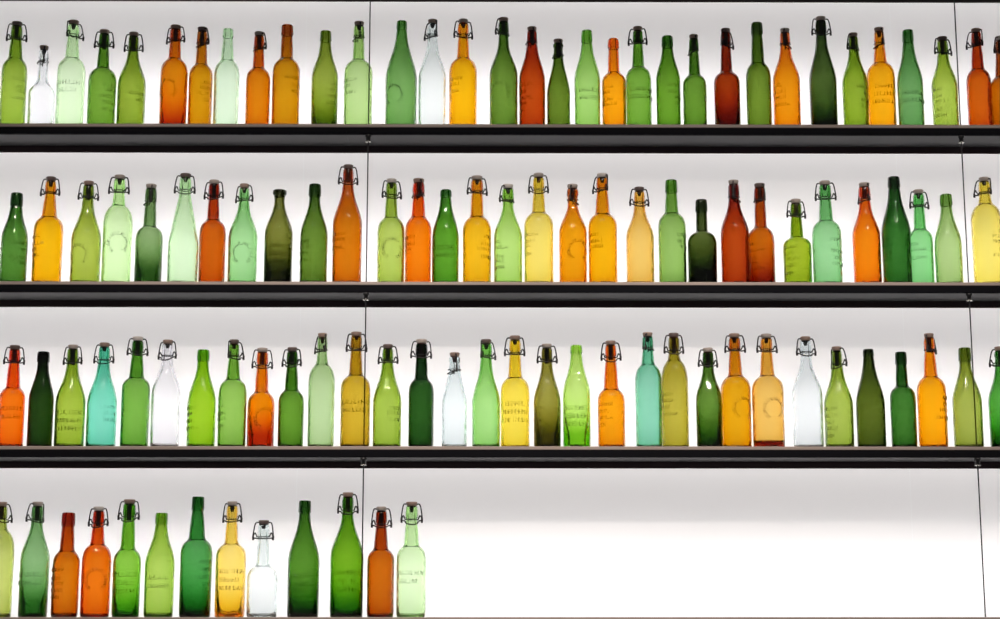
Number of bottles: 109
